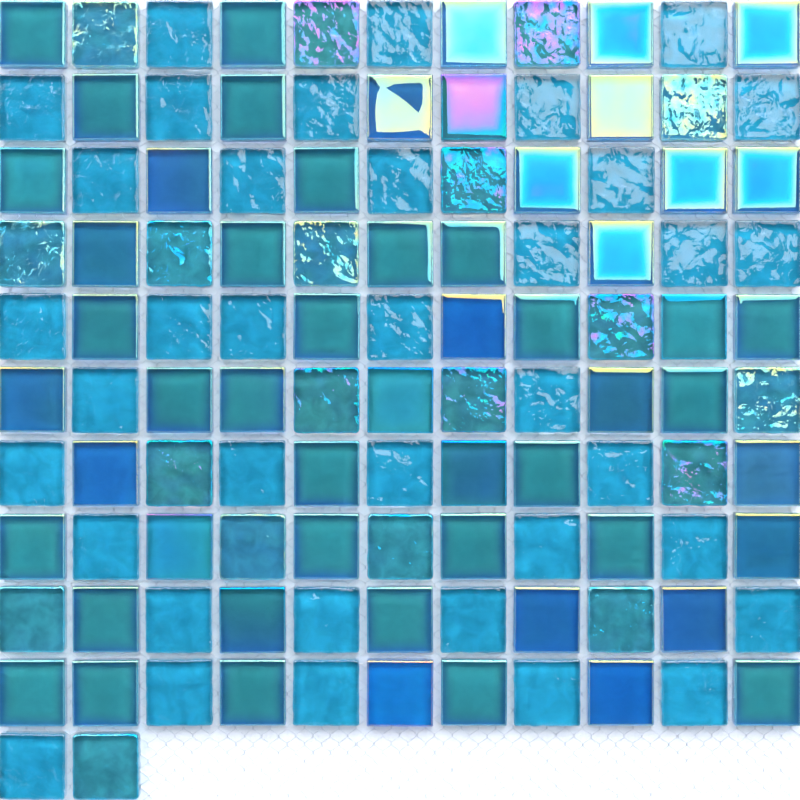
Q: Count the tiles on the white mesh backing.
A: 112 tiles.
